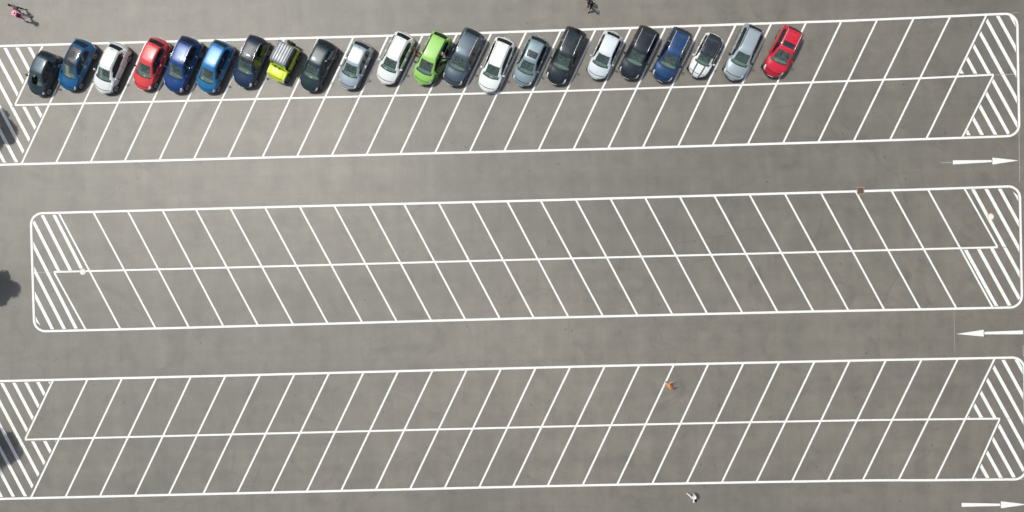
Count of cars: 22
